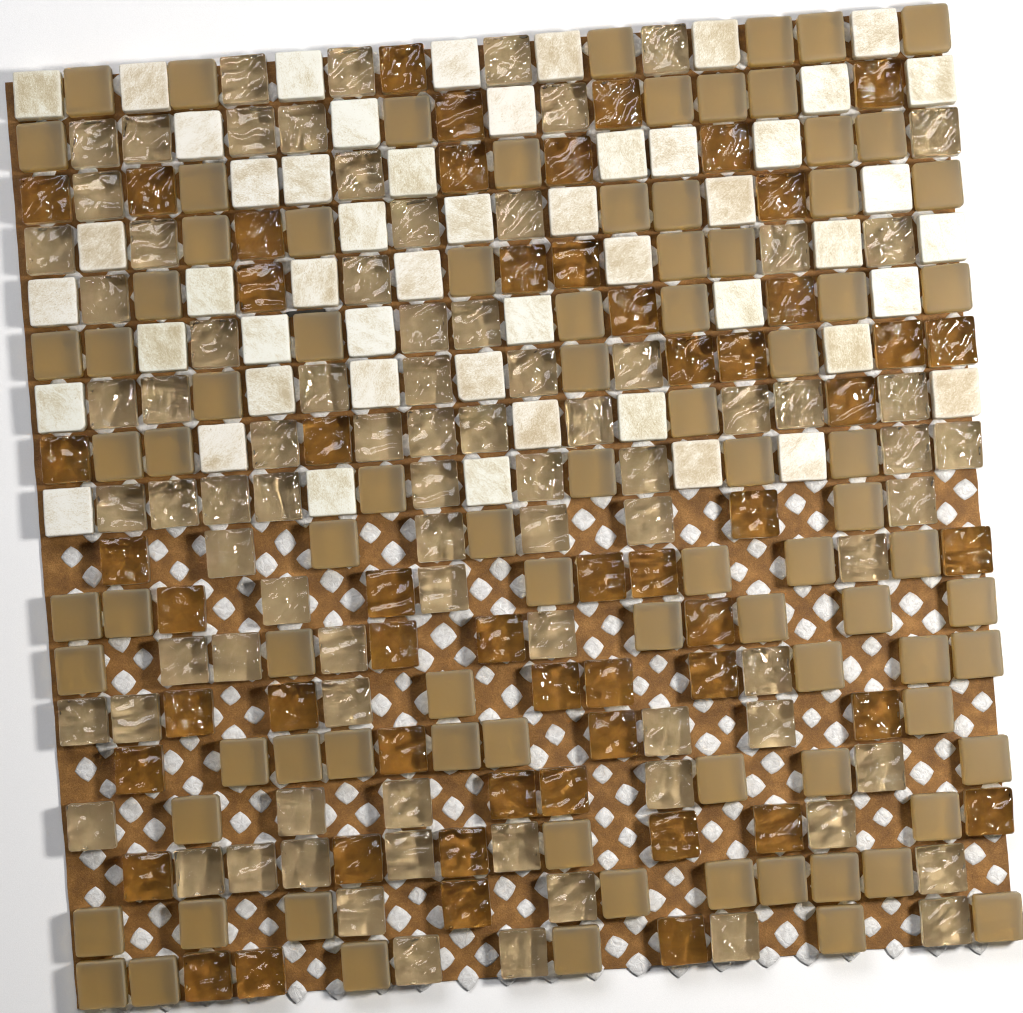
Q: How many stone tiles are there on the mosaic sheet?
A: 51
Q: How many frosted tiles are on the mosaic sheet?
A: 87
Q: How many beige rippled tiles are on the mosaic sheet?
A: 82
